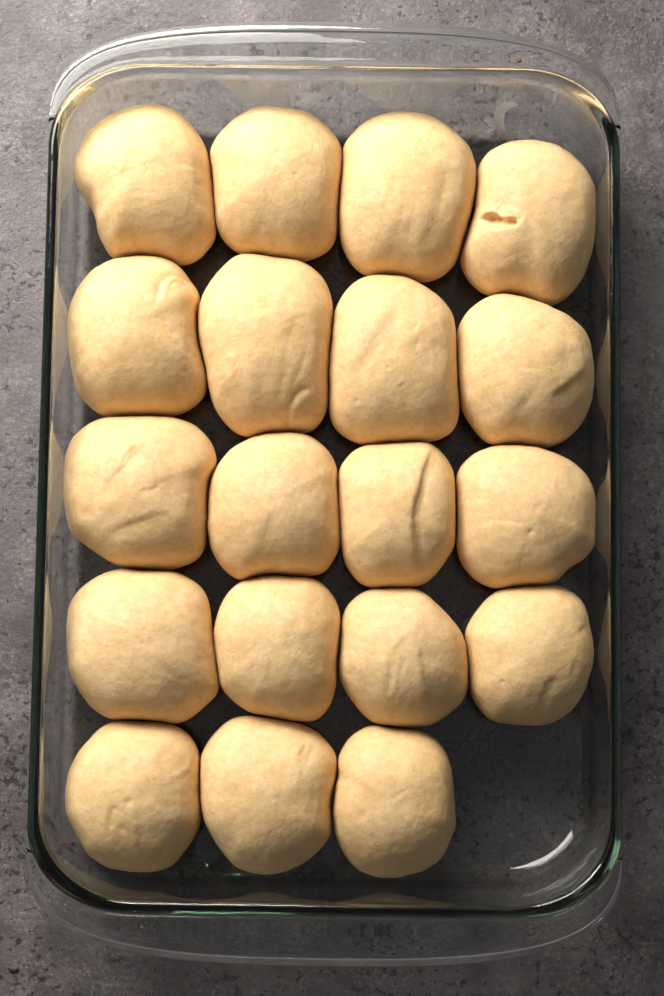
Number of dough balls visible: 19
